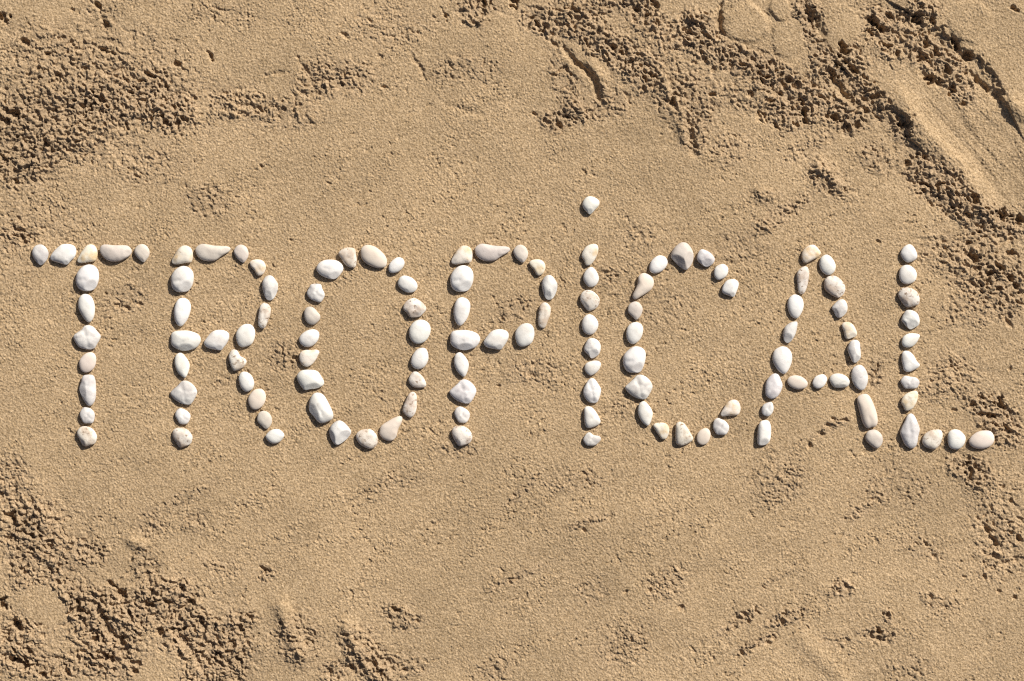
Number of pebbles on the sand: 123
